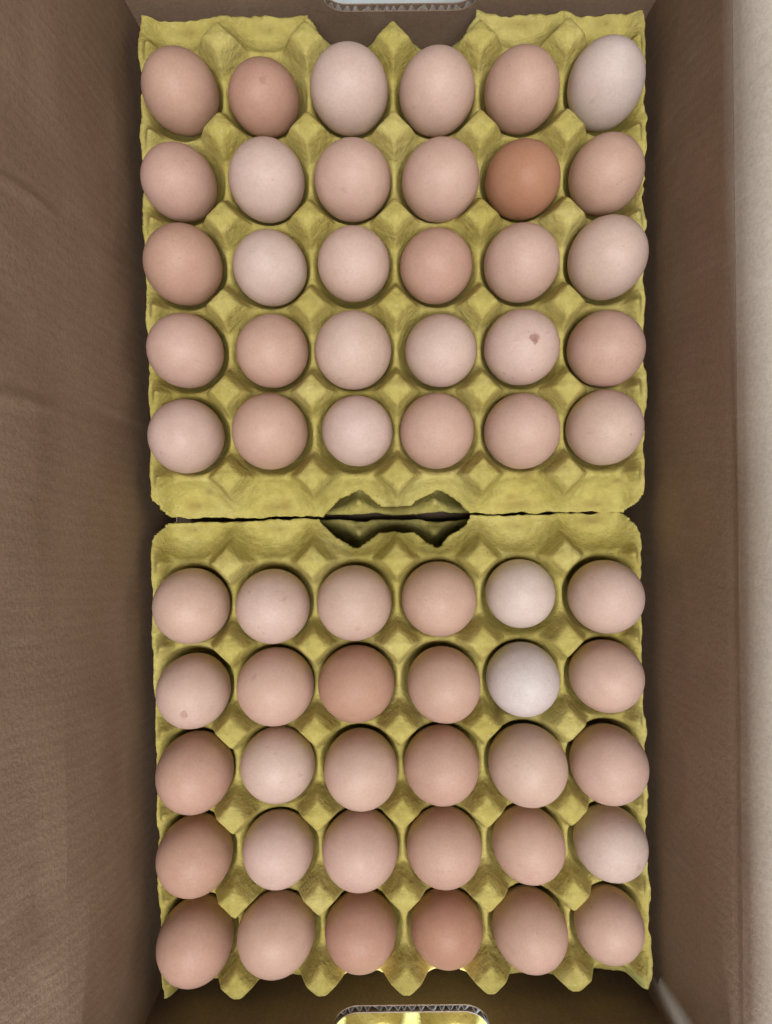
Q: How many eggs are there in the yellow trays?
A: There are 60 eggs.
